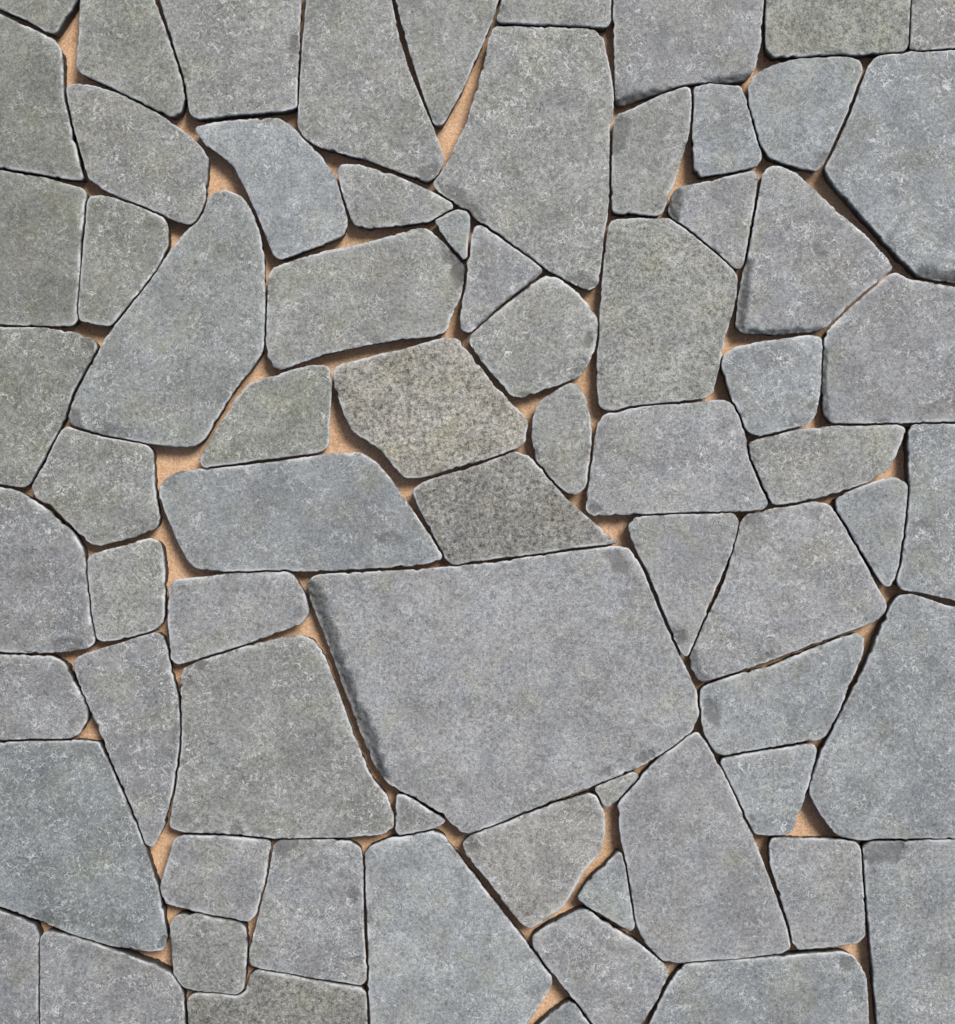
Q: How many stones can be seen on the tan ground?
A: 71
